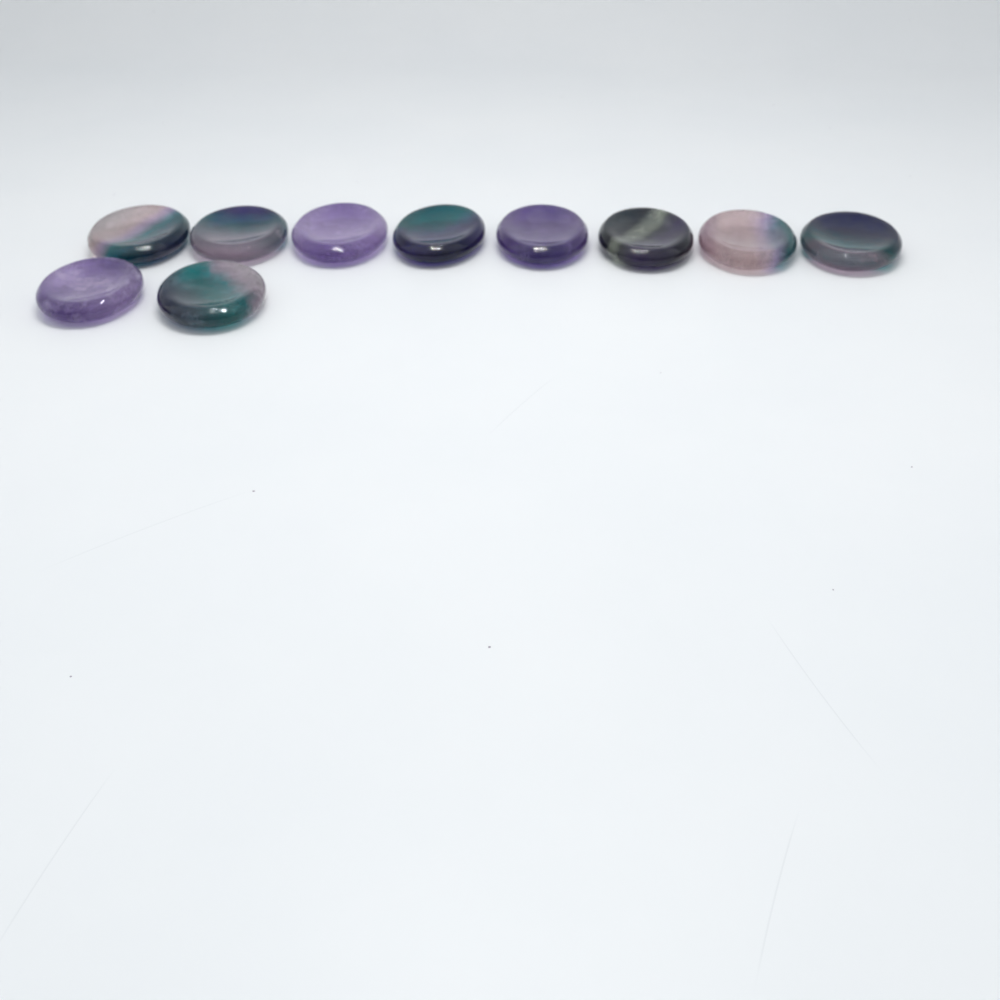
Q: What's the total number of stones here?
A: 10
